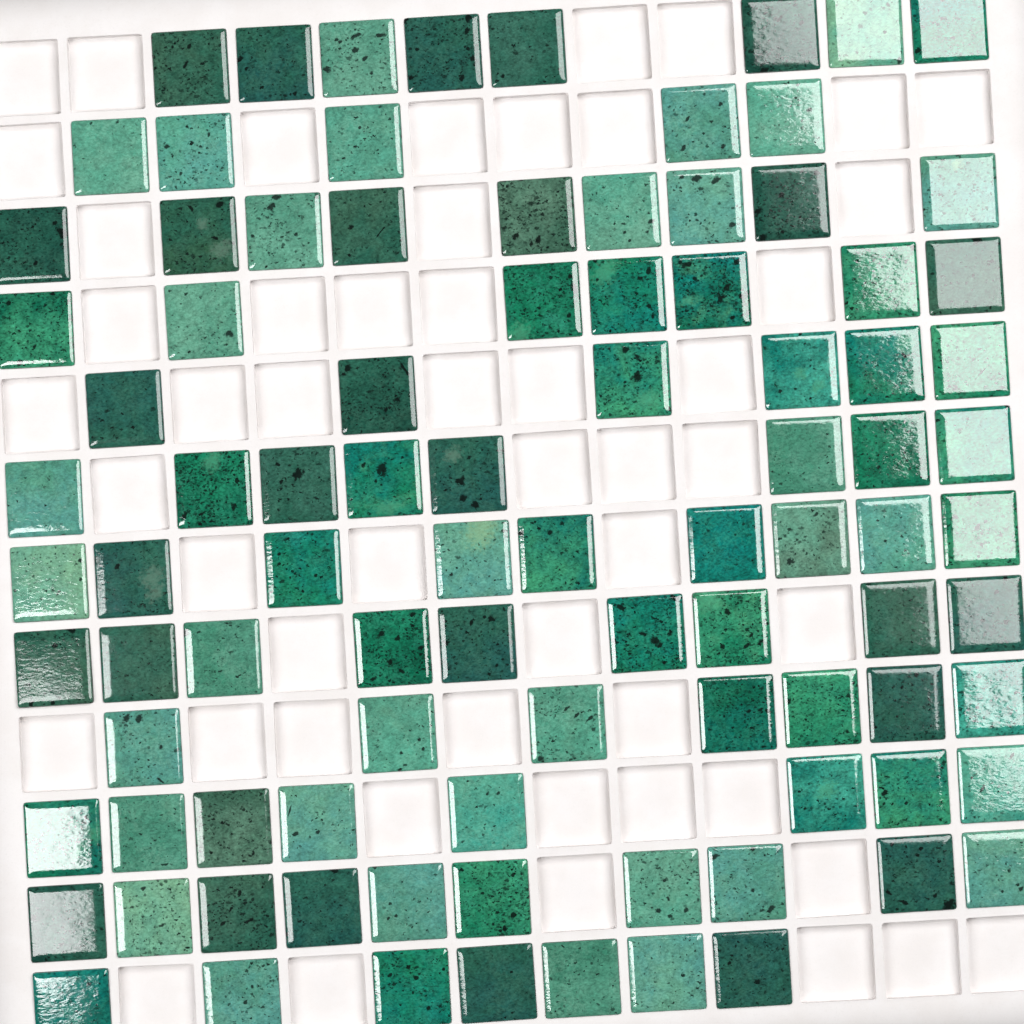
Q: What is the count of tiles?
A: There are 93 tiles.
